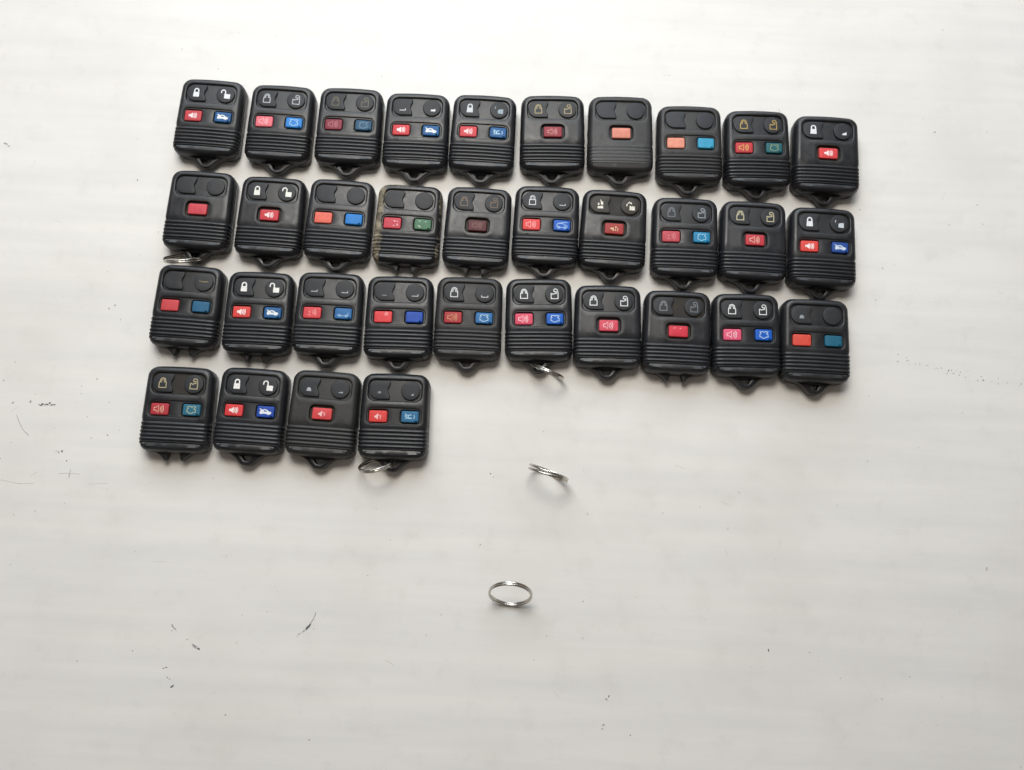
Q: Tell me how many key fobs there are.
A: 34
